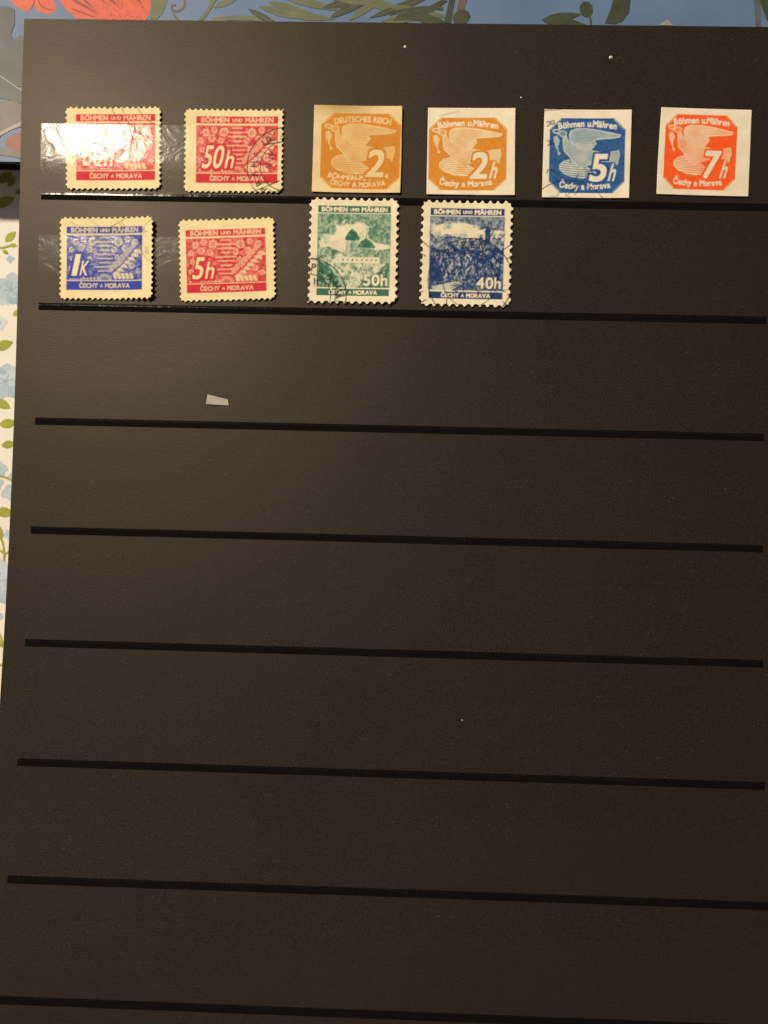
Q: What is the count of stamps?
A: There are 10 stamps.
